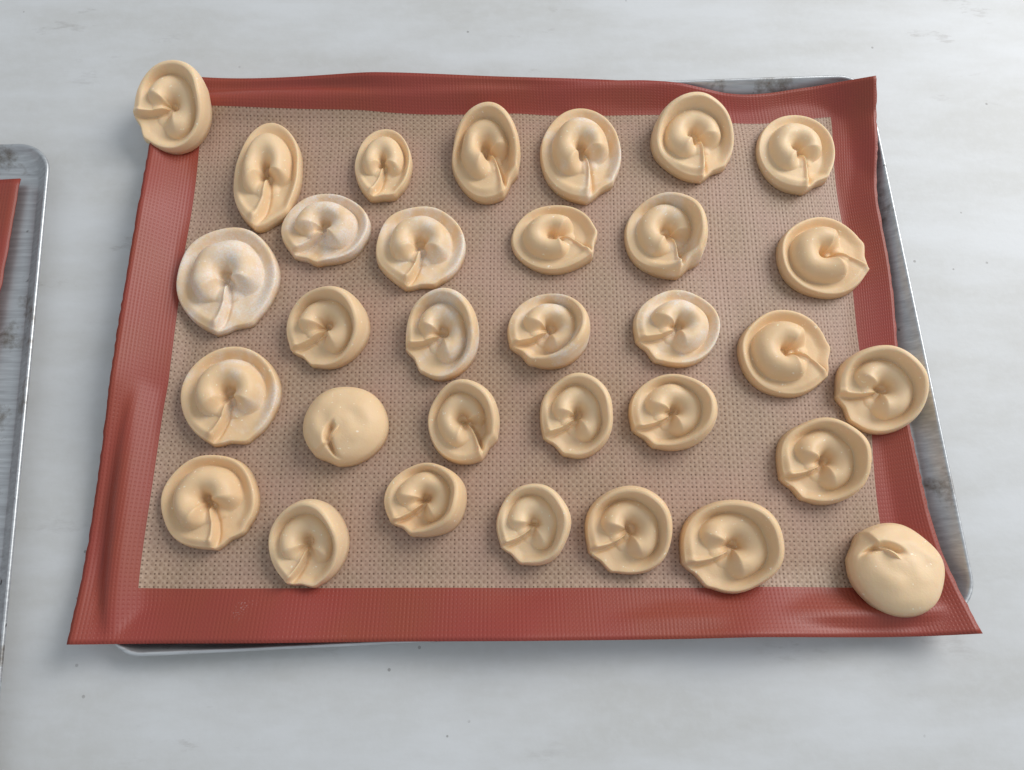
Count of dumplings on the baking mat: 32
